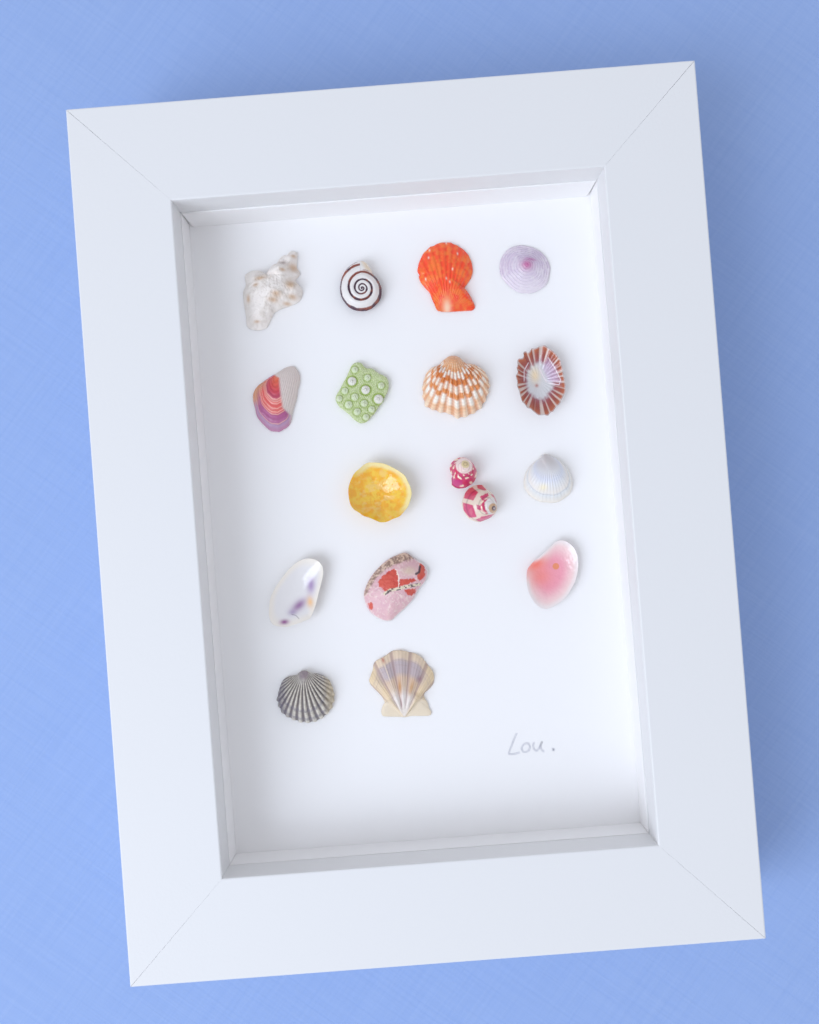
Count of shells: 17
